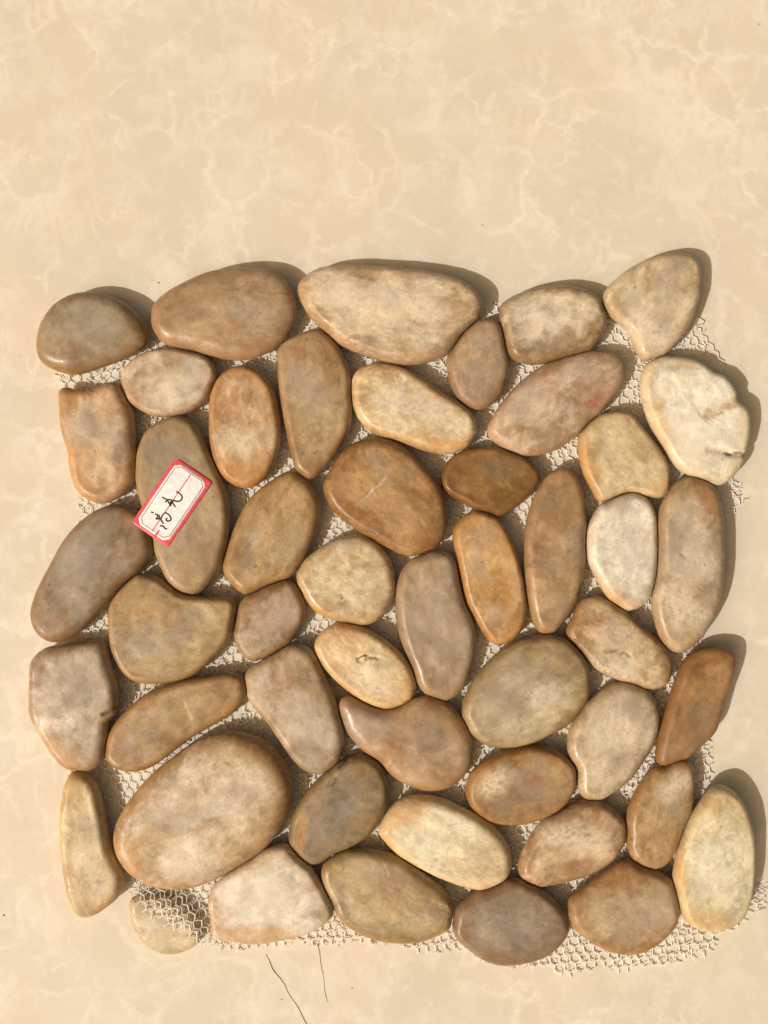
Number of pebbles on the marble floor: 49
